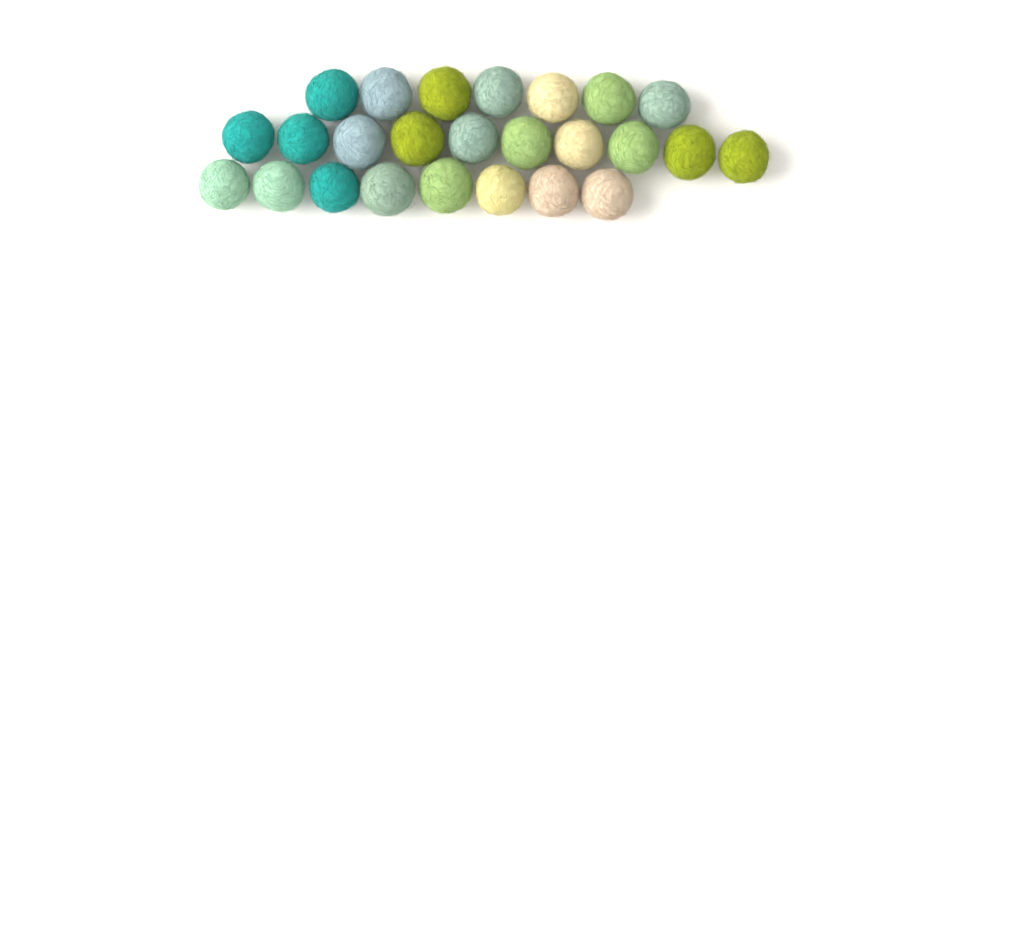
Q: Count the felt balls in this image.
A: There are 25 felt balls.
